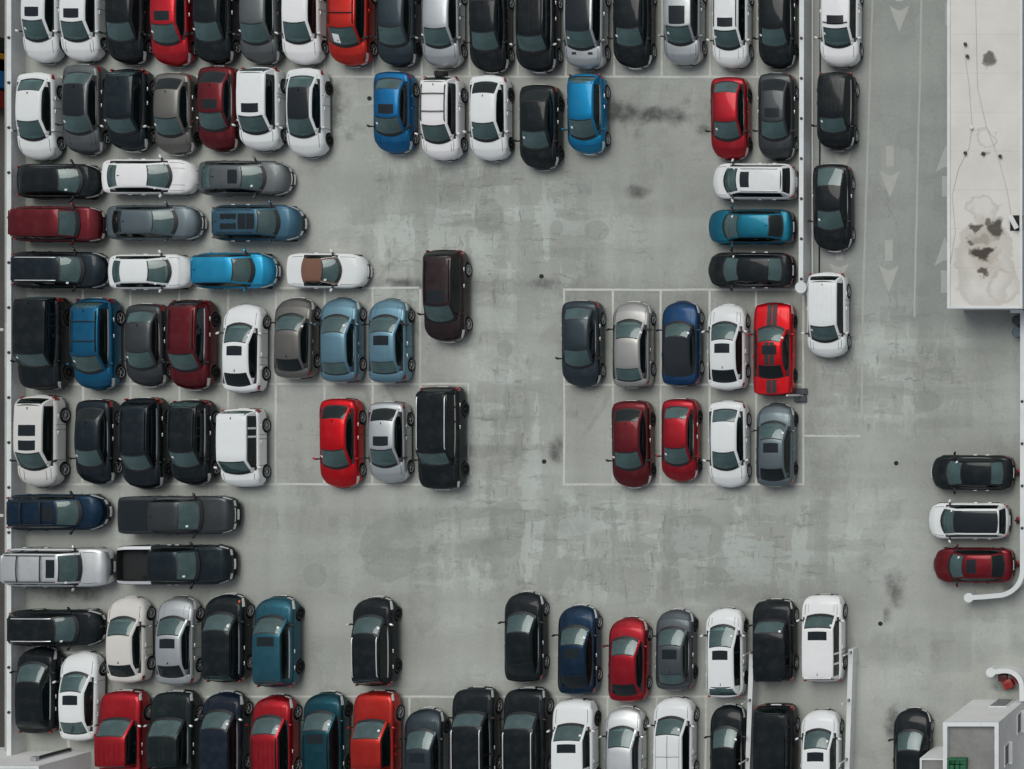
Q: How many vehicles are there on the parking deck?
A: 112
